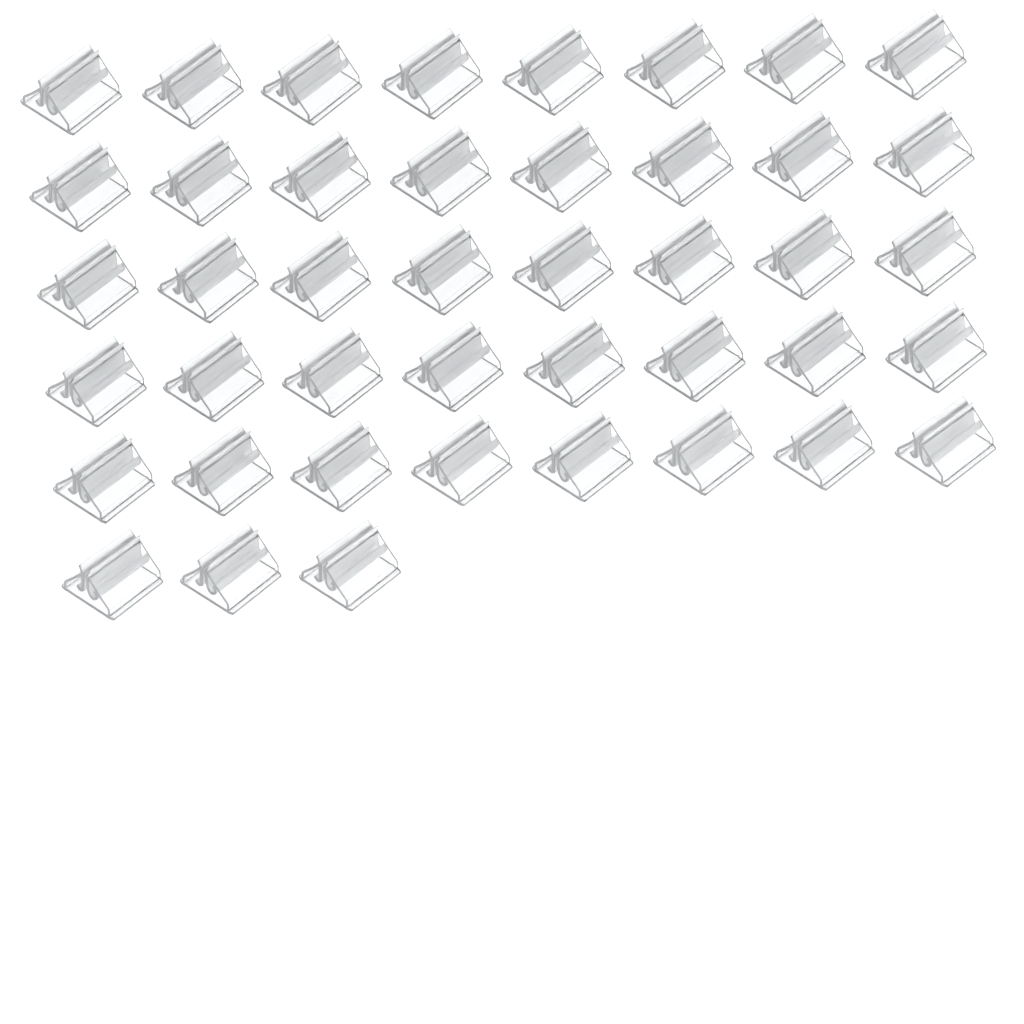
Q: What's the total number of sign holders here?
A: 43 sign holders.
